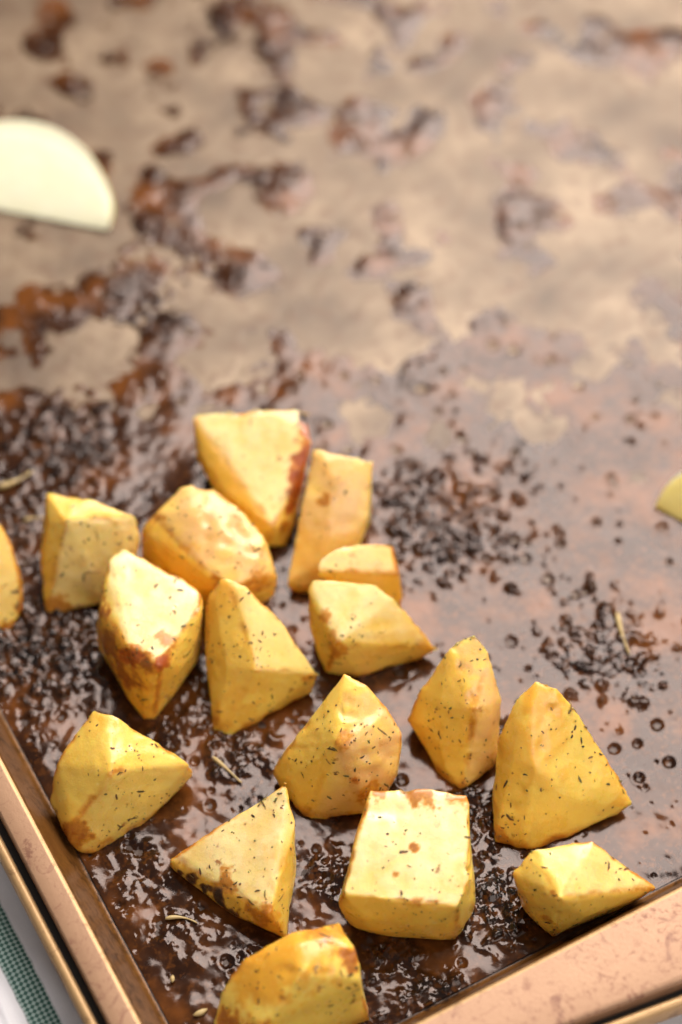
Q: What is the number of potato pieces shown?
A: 17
